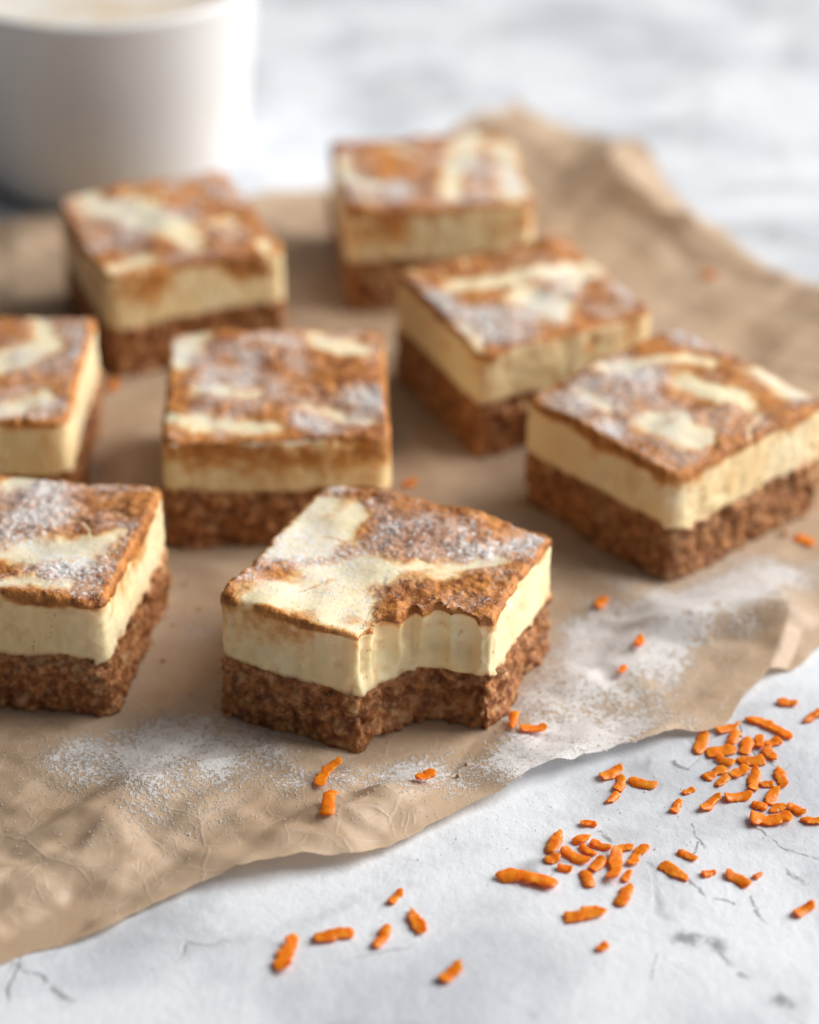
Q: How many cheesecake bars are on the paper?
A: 8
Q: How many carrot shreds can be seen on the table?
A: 75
